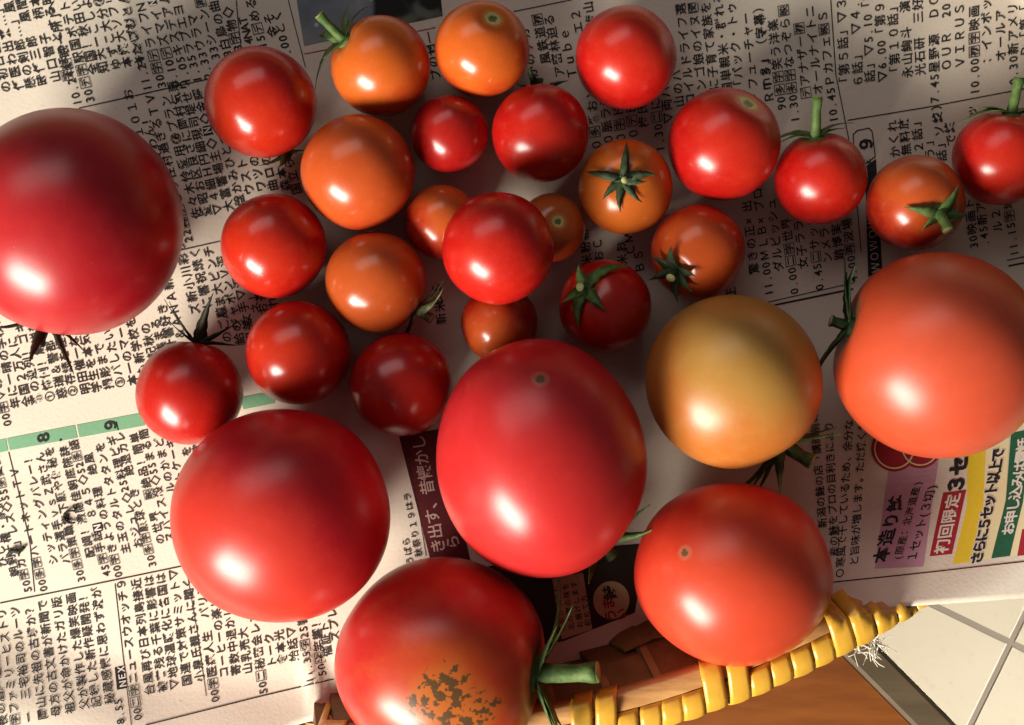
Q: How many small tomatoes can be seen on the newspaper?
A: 23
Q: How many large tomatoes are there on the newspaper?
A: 7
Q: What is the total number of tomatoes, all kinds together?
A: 30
